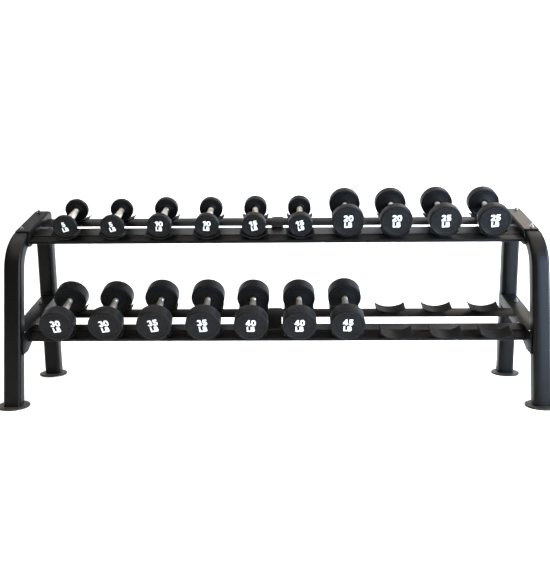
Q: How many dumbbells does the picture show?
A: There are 17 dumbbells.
